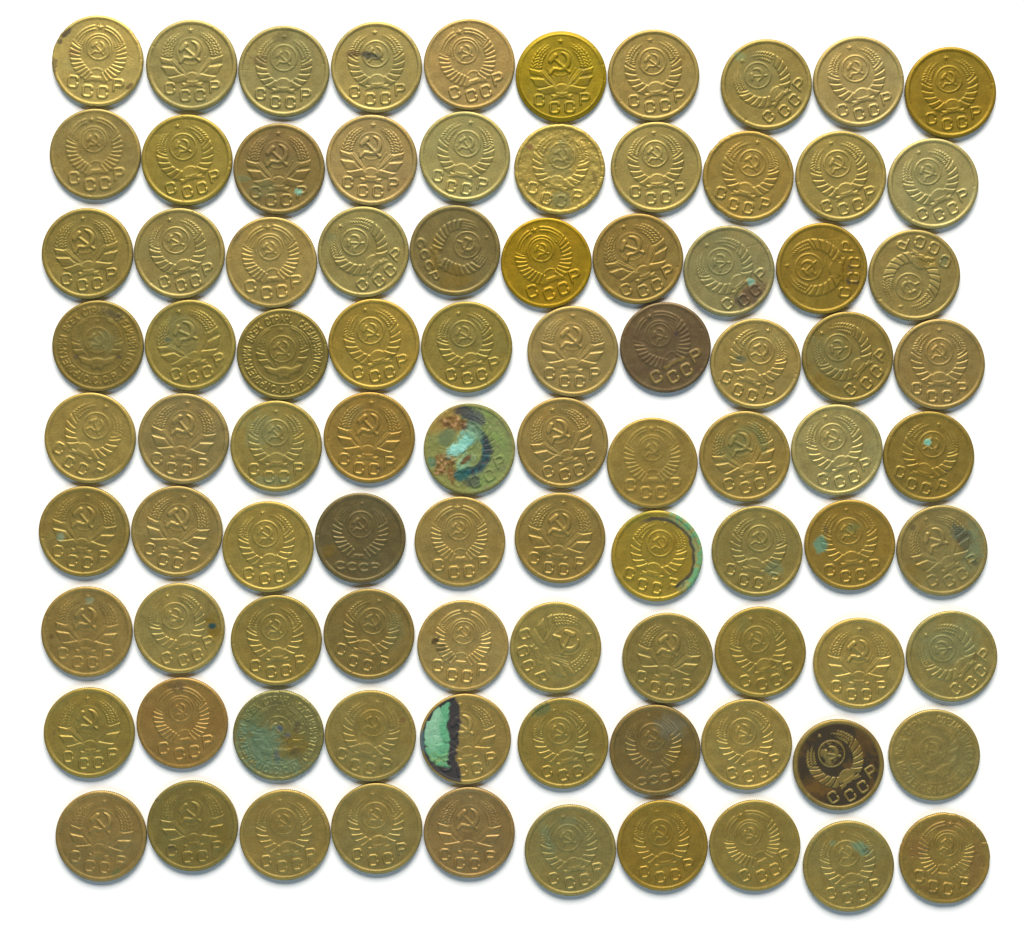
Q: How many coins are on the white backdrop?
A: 90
